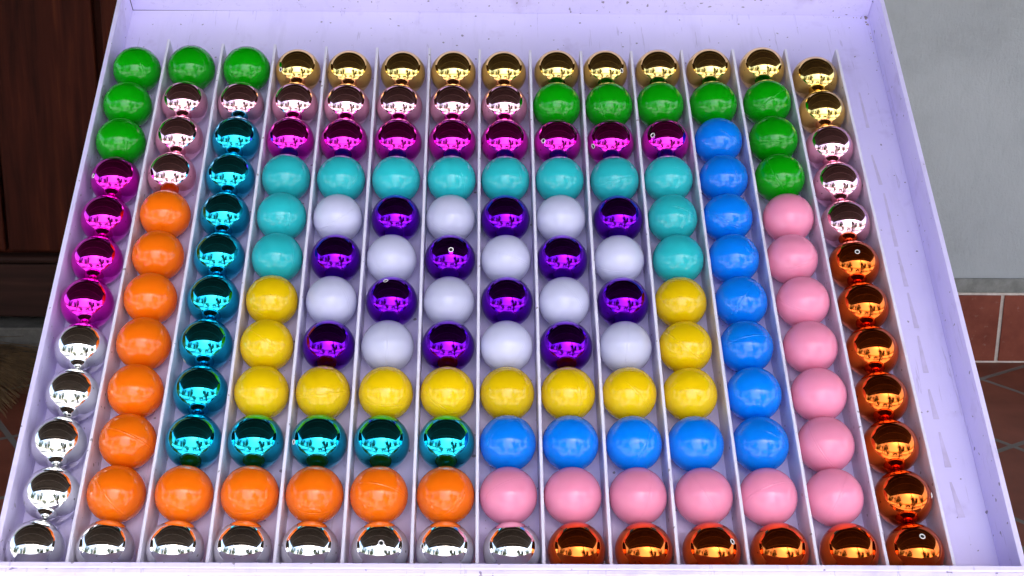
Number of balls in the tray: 168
